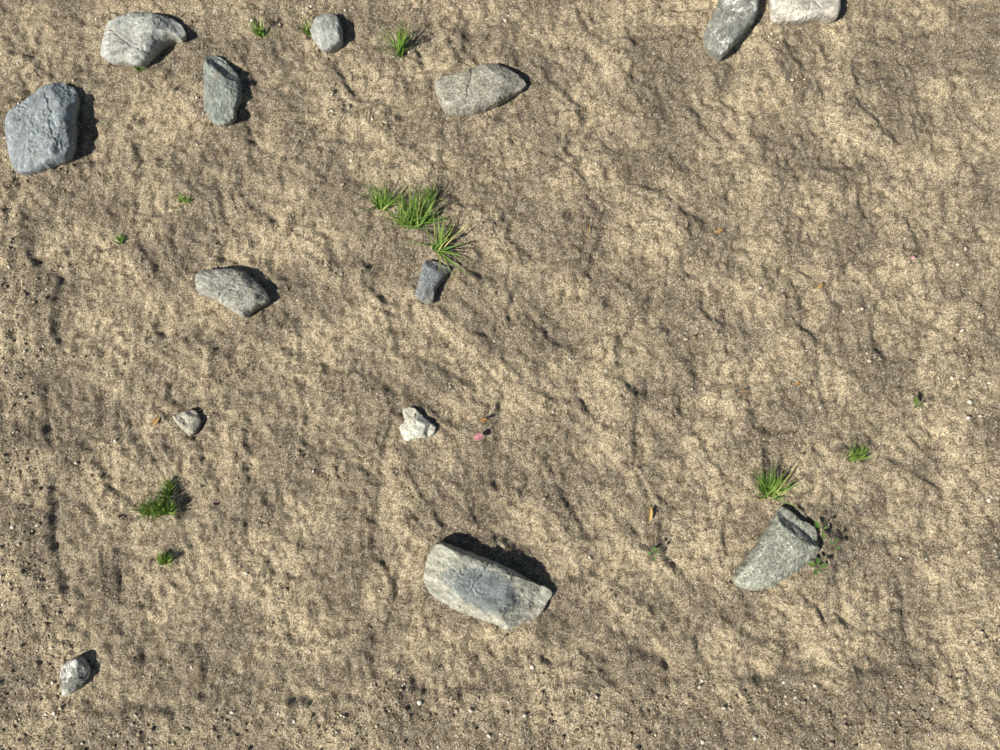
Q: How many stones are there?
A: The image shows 14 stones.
